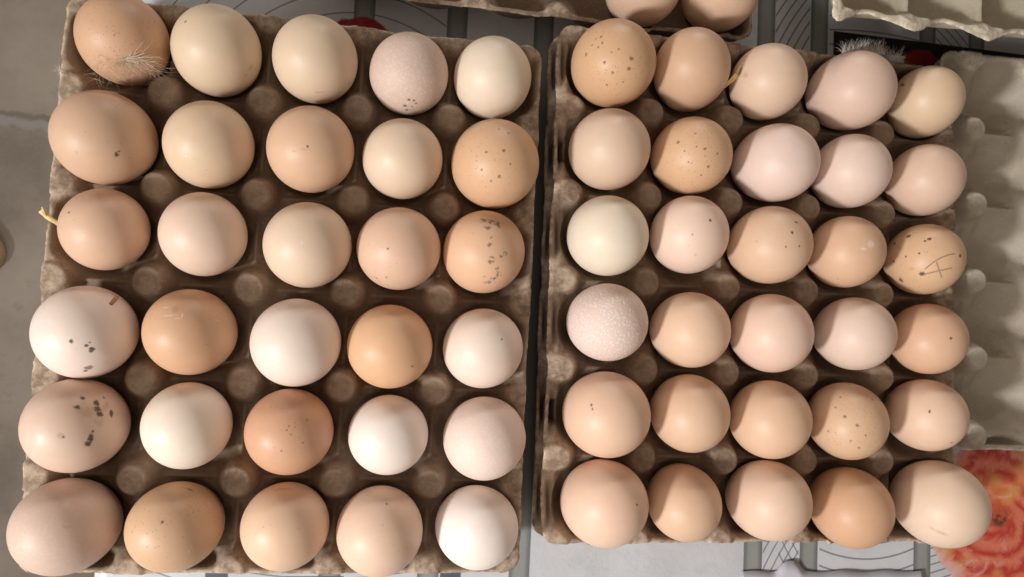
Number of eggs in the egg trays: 62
